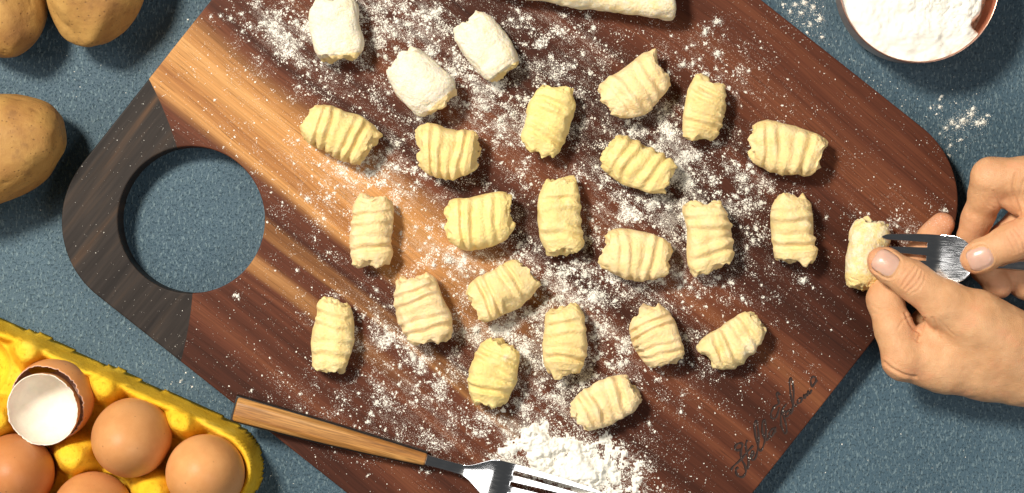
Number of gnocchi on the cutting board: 25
